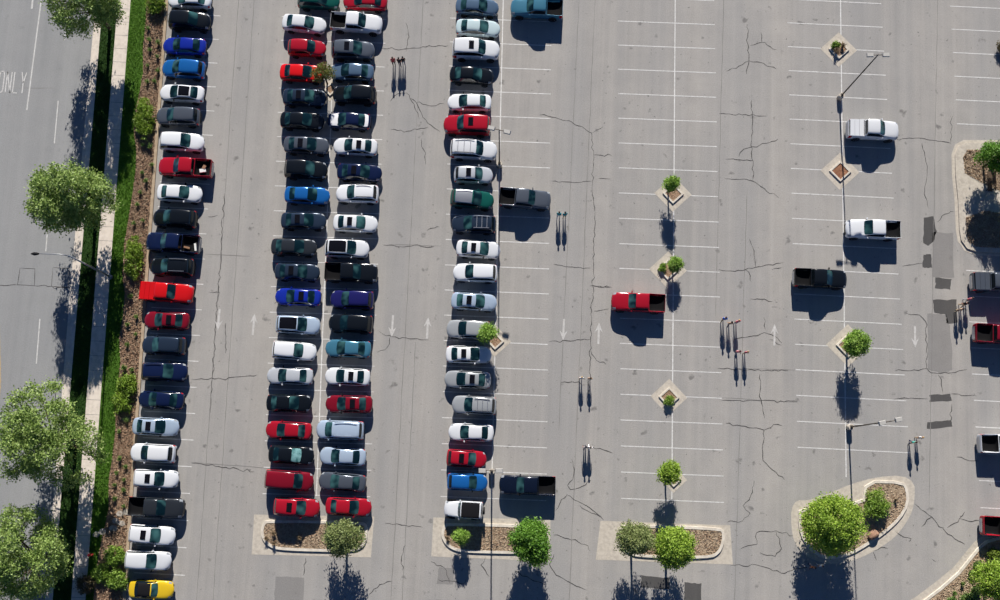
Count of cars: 81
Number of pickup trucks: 17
